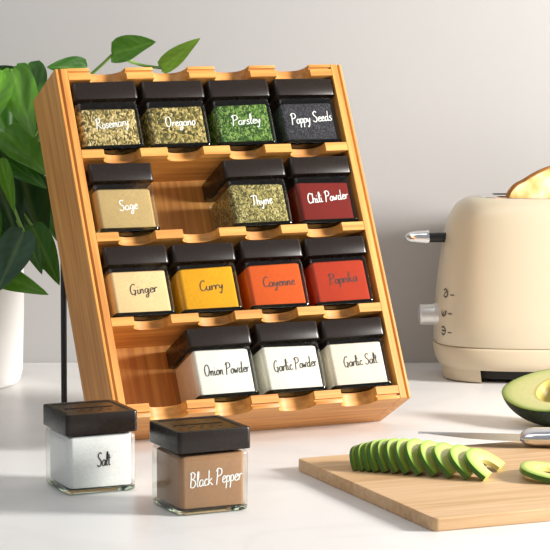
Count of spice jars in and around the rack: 16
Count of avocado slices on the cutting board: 13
